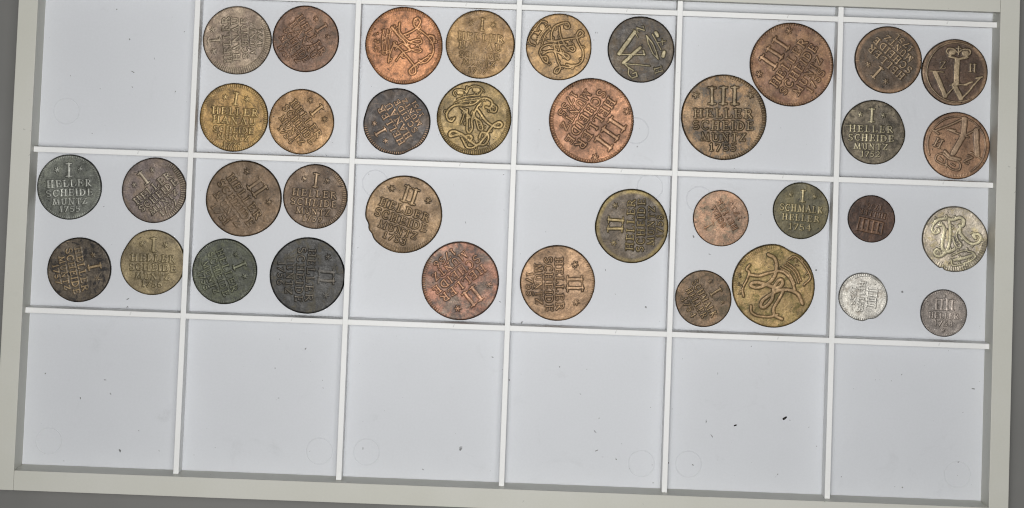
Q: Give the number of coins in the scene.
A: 37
